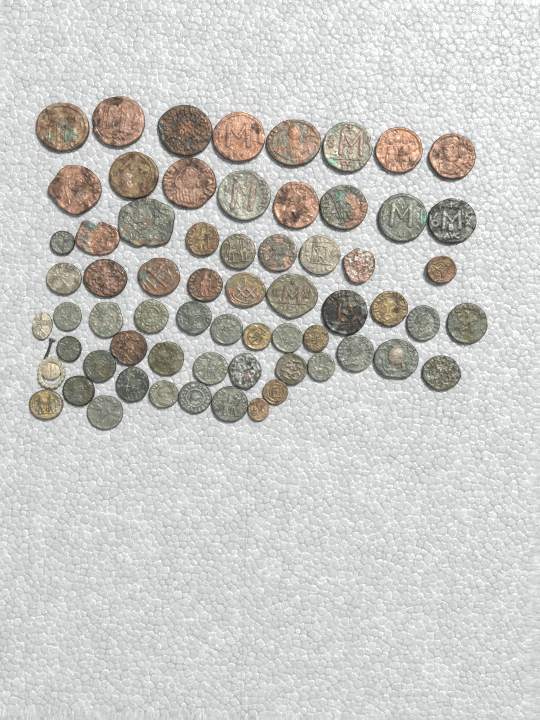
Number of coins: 64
